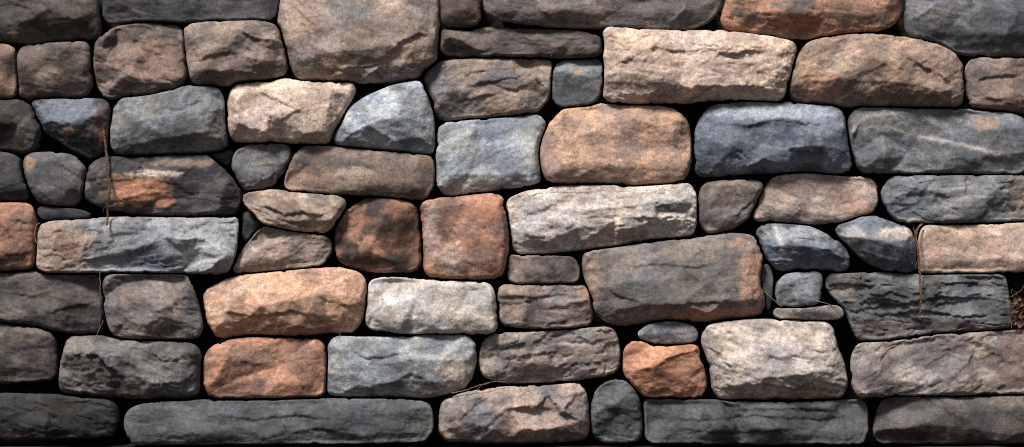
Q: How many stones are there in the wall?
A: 73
